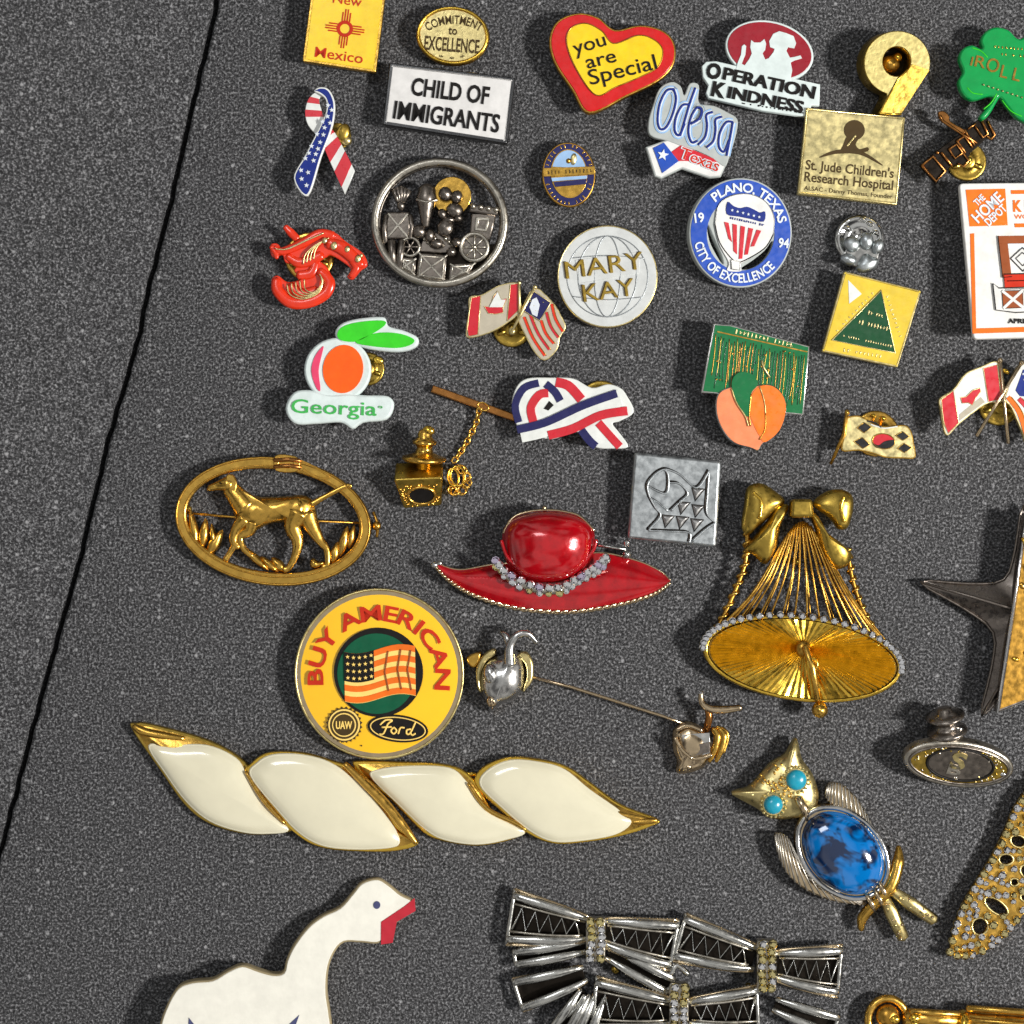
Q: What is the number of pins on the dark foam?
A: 40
